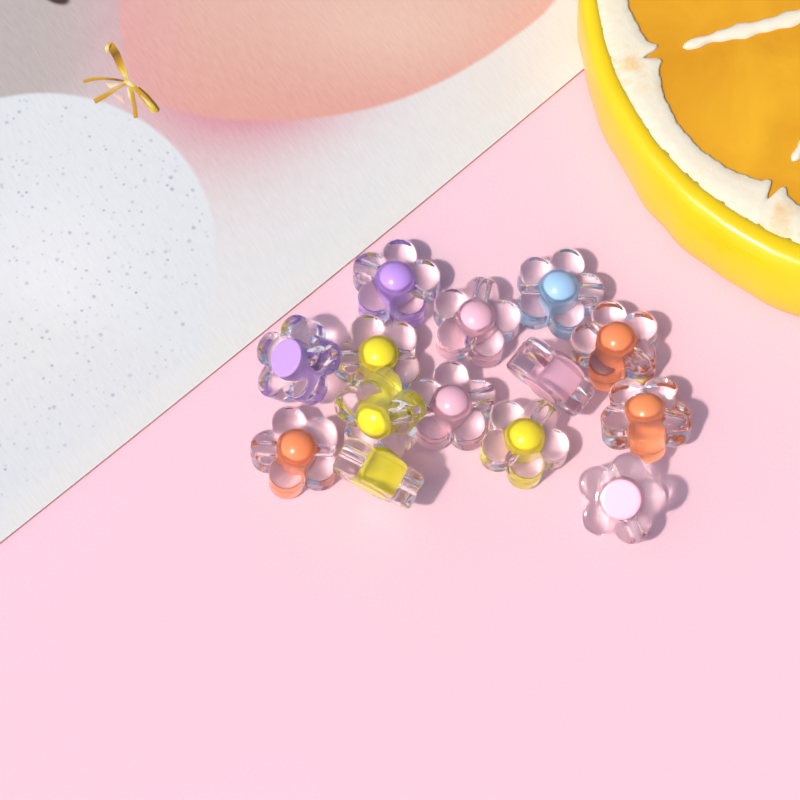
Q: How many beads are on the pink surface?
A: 14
